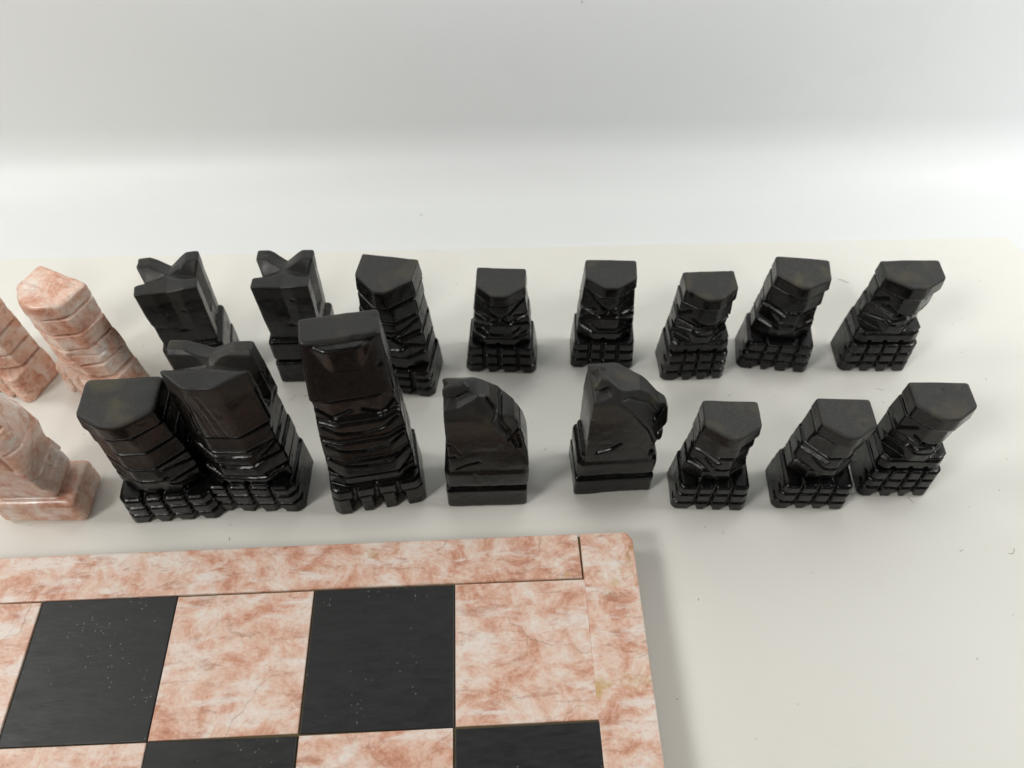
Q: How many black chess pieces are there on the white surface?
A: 16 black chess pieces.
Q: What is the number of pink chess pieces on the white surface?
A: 3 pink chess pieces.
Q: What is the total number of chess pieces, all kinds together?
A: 19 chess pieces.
